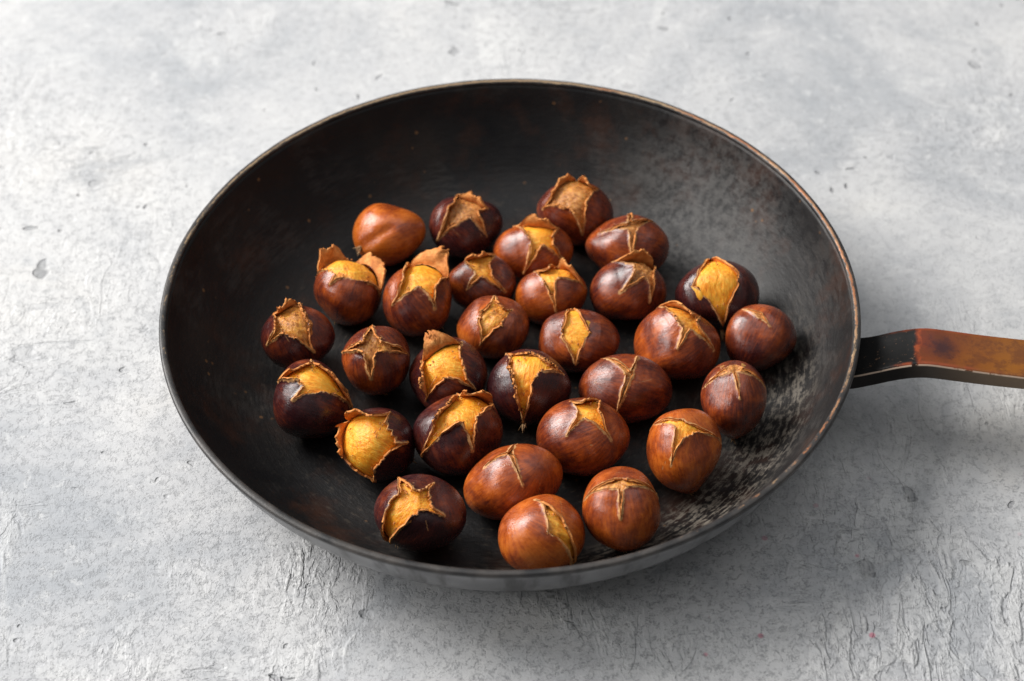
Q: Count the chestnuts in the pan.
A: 30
